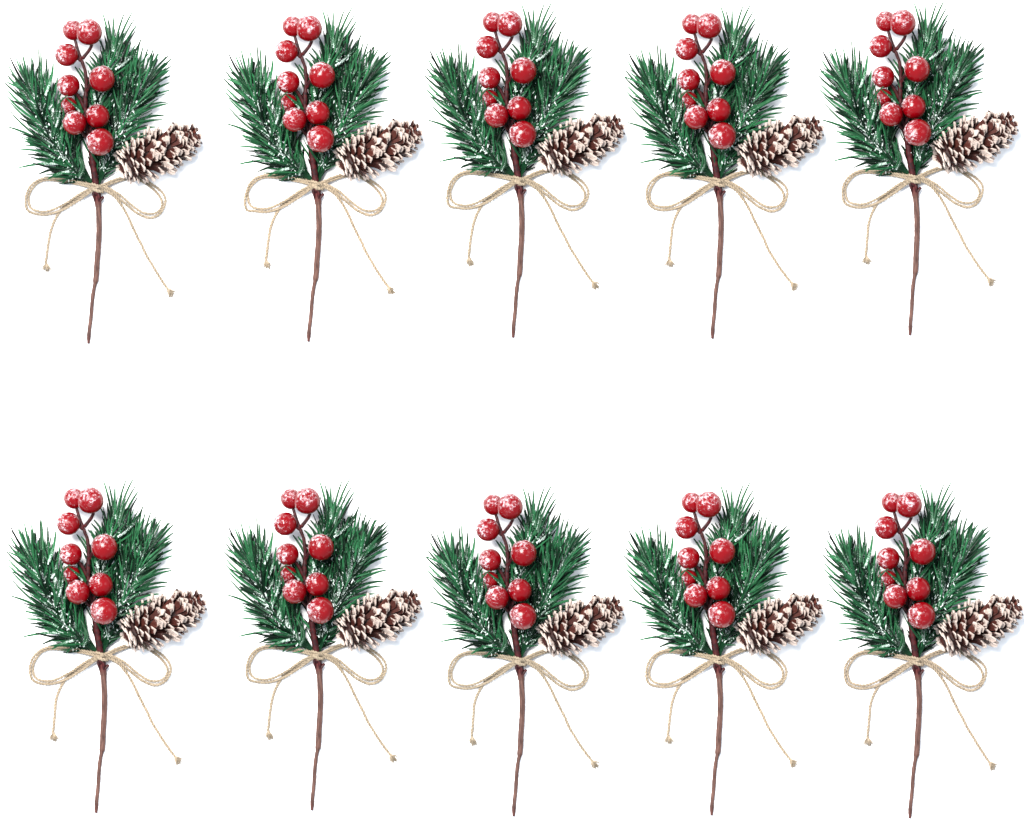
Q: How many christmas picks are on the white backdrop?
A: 10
